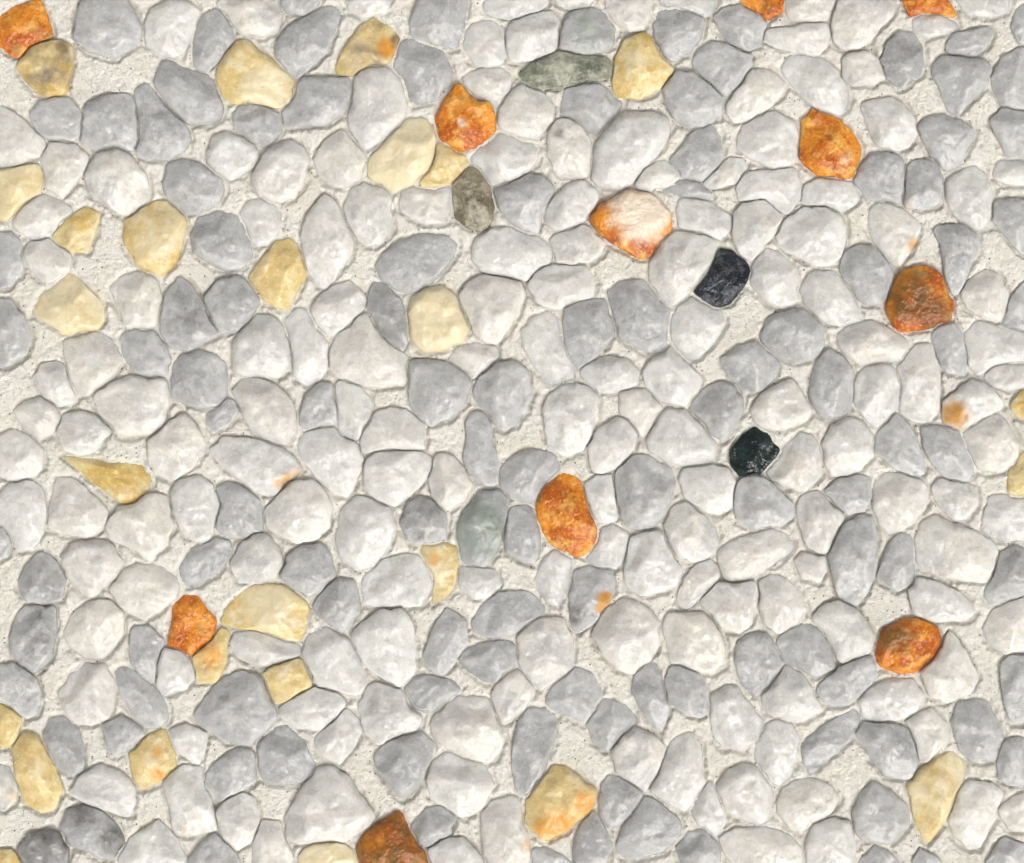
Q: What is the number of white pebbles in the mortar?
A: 164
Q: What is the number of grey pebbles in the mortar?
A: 115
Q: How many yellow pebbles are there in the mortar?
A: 26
